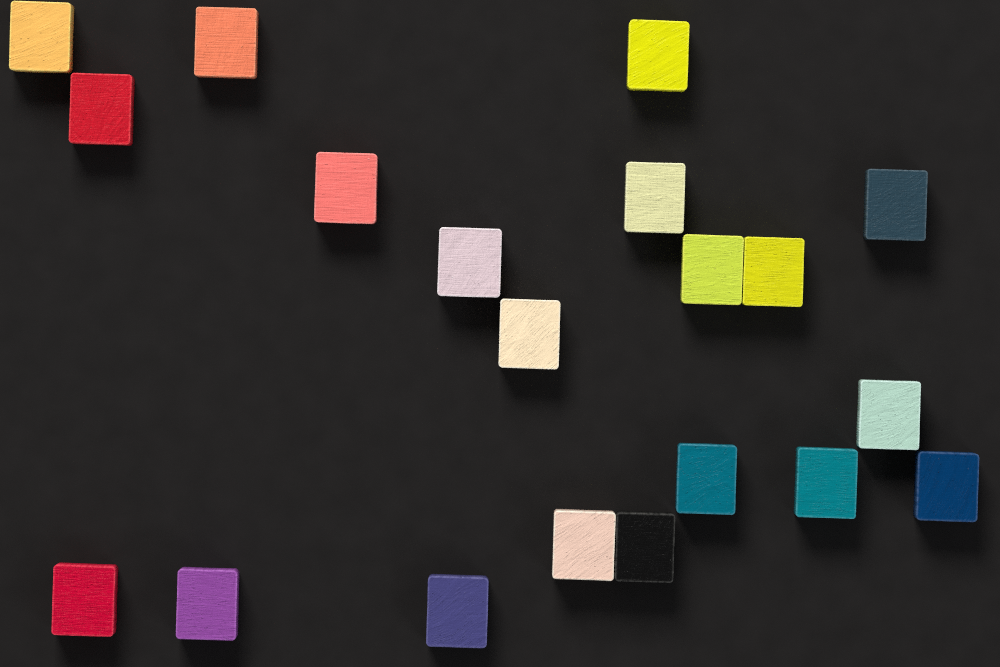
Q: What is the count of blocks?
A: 20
